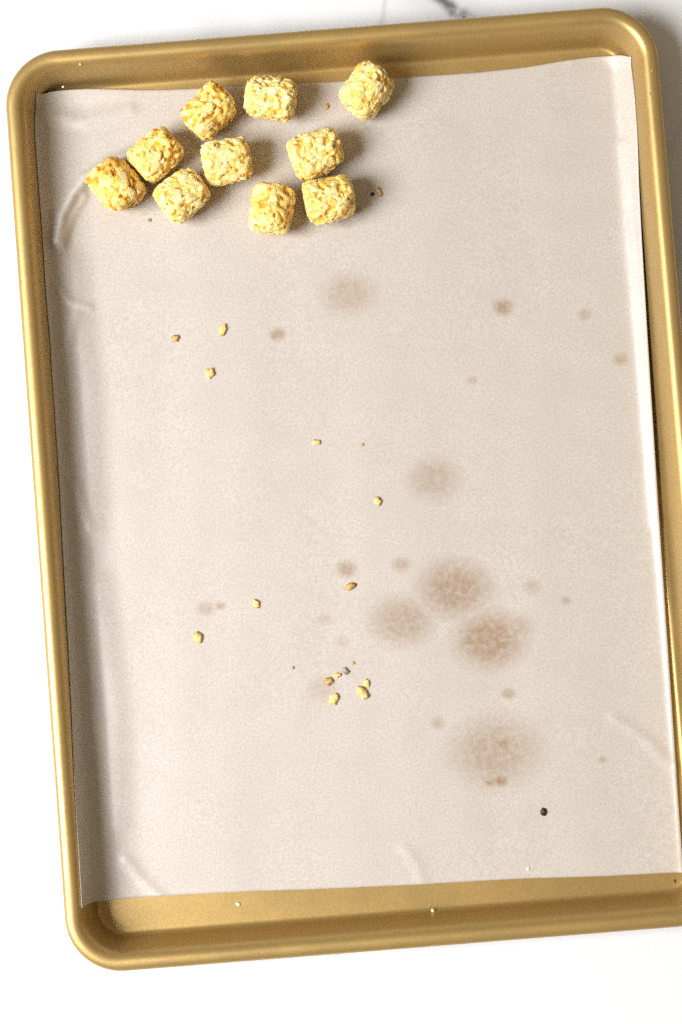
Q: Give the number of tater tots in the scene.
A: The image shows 10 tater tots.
